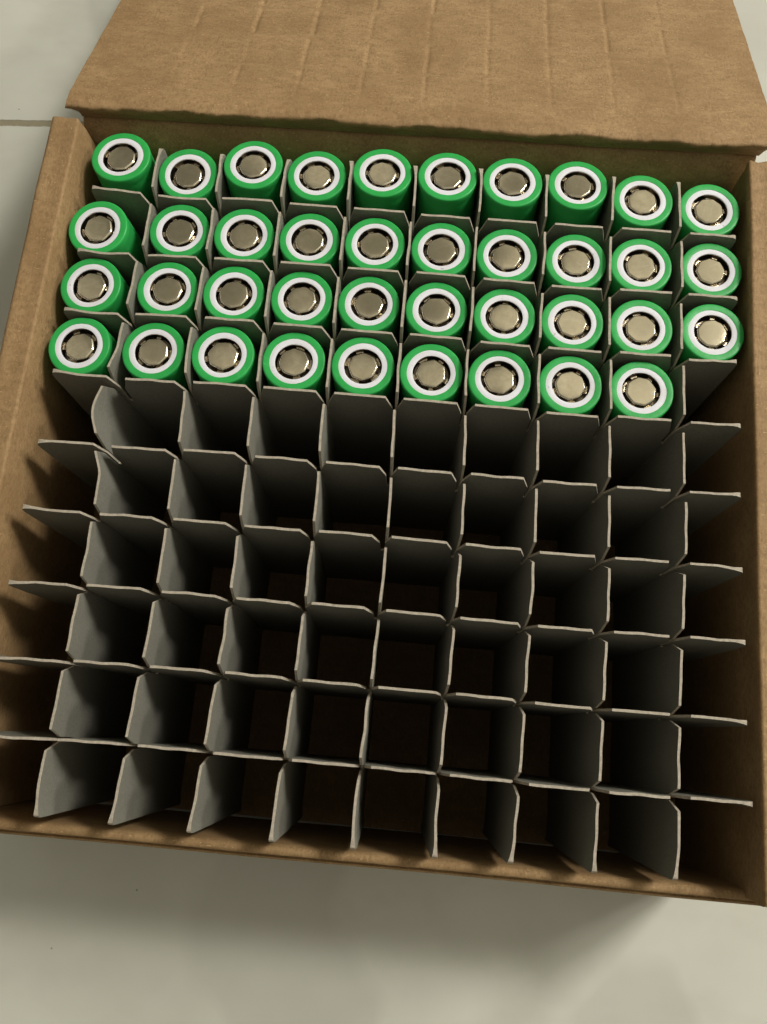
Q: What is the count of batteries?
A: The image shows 39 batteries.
